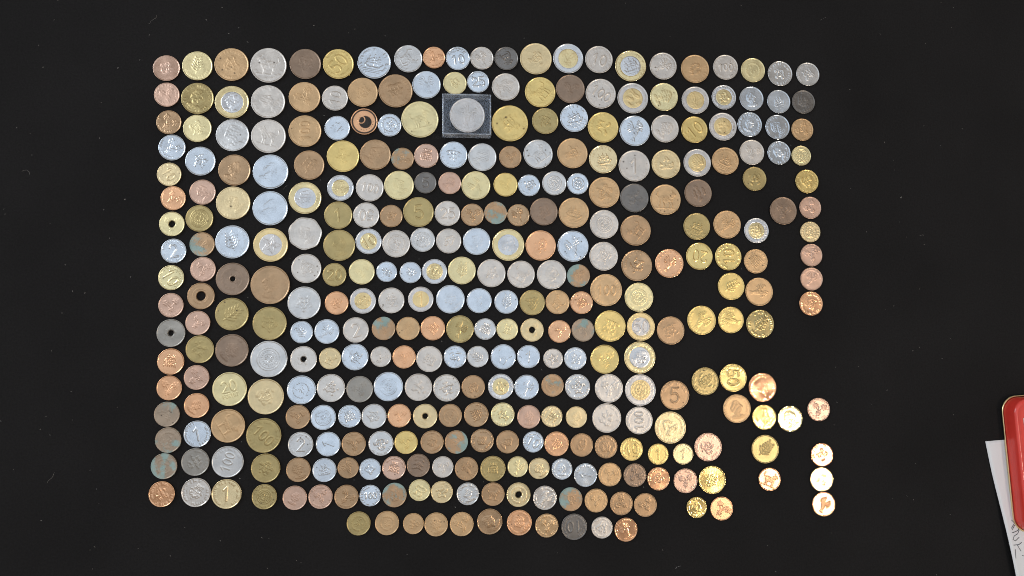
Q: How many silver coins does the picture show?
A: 117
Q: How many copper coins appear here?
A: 125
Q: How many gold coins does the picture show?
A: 83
